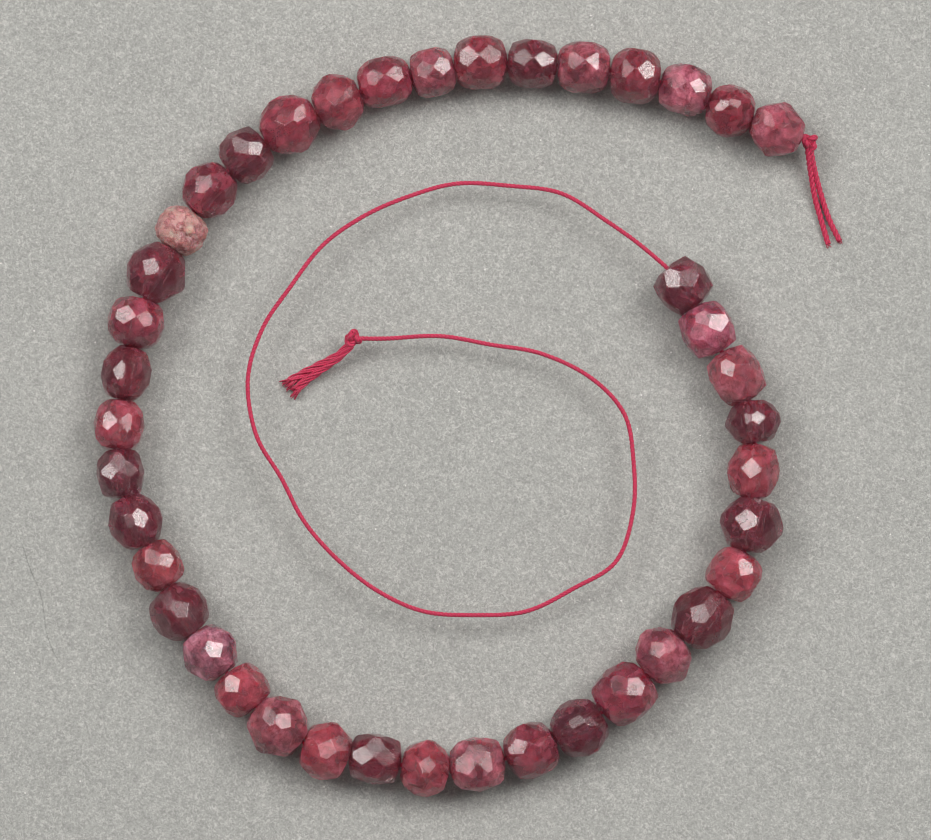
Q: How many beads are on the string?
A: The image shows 41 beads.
